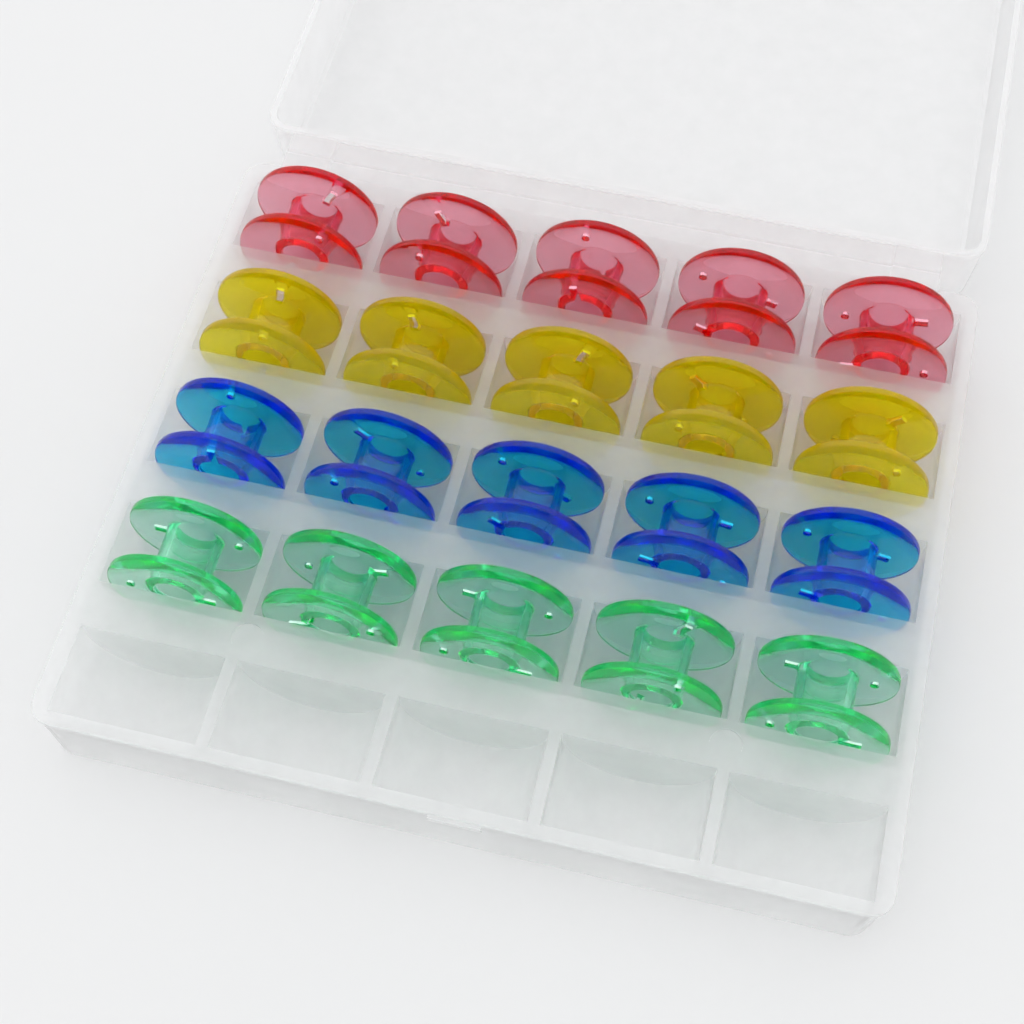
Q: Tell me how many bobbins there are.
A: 20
